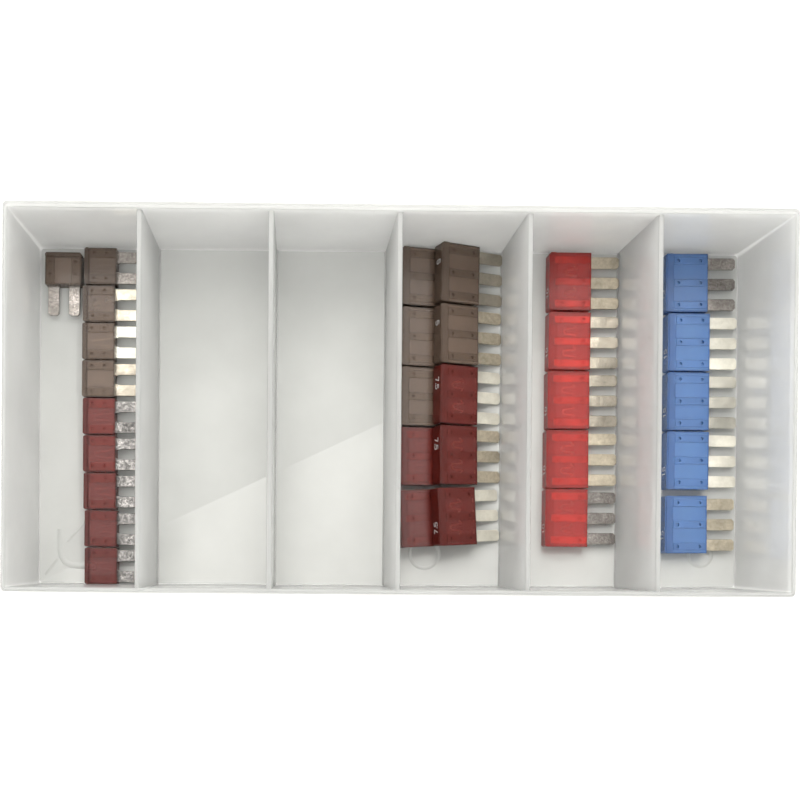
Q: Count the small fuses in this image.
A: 10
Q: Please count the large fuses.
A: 20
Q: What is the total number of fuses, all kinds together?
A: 30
